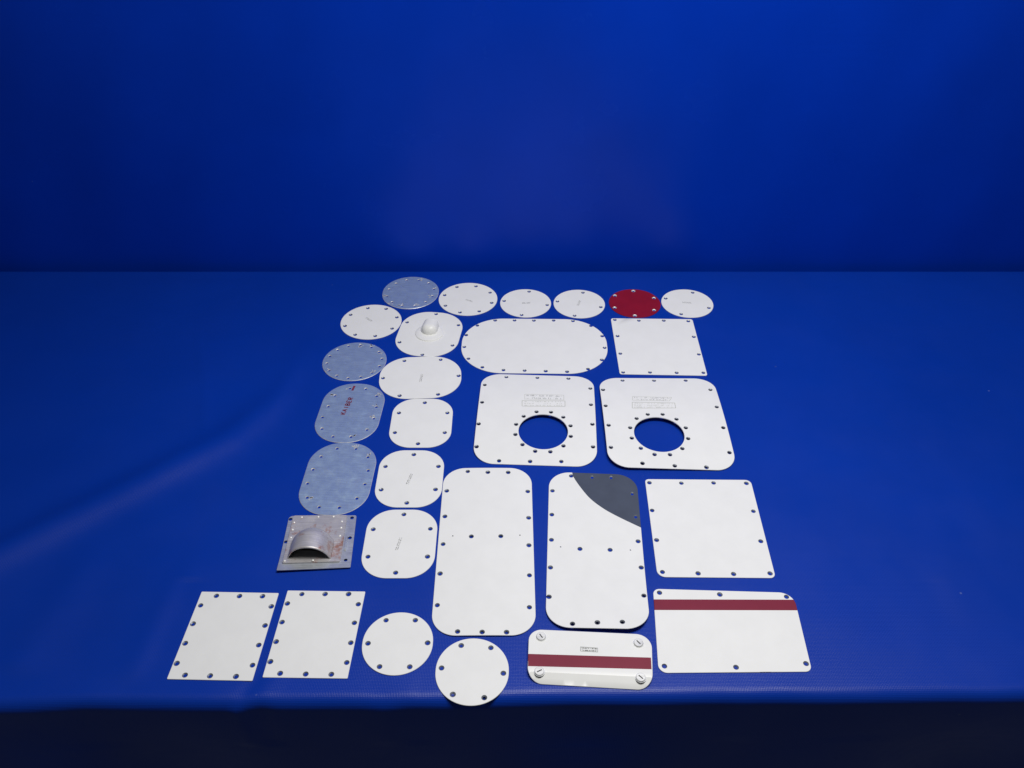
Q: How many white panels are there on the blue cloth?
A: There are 23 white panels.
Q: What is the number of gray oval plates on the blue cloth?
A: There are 4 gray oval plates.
